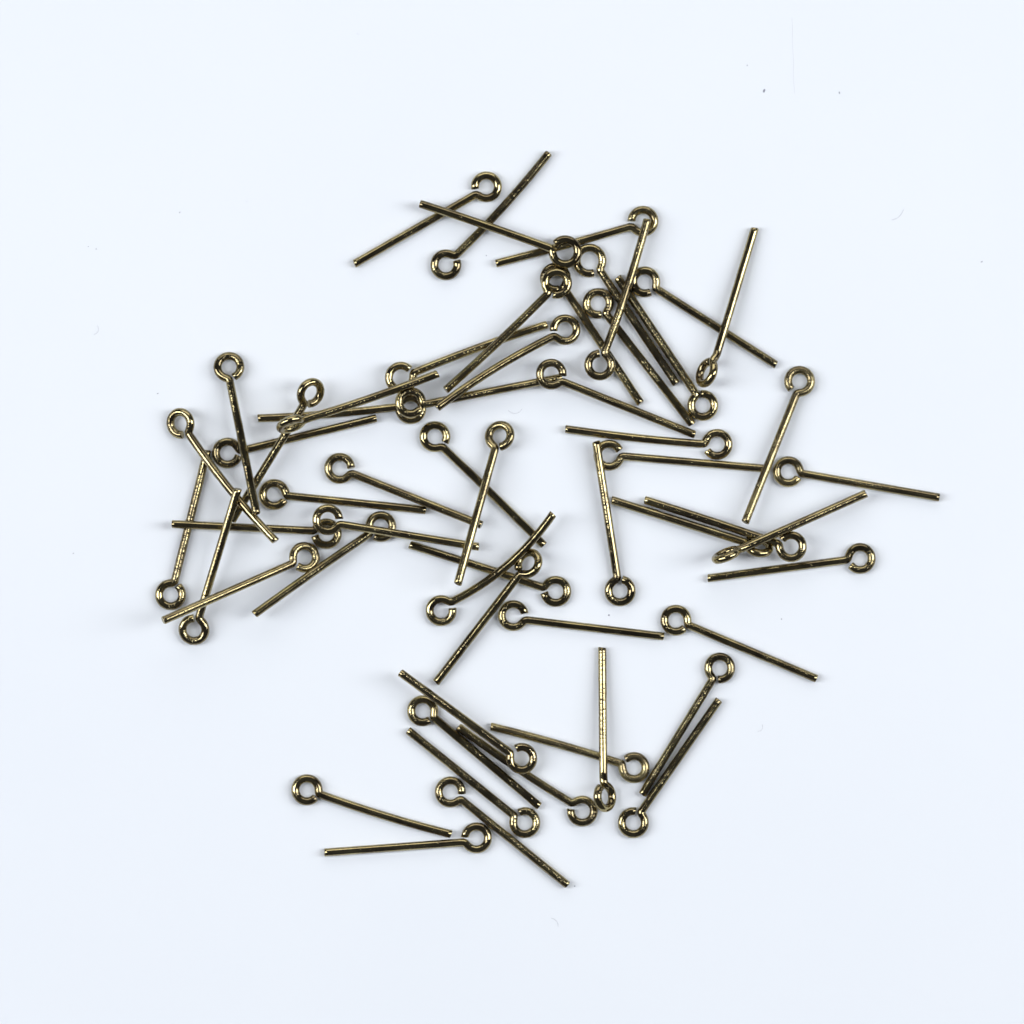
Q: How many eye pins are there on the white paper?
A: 57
